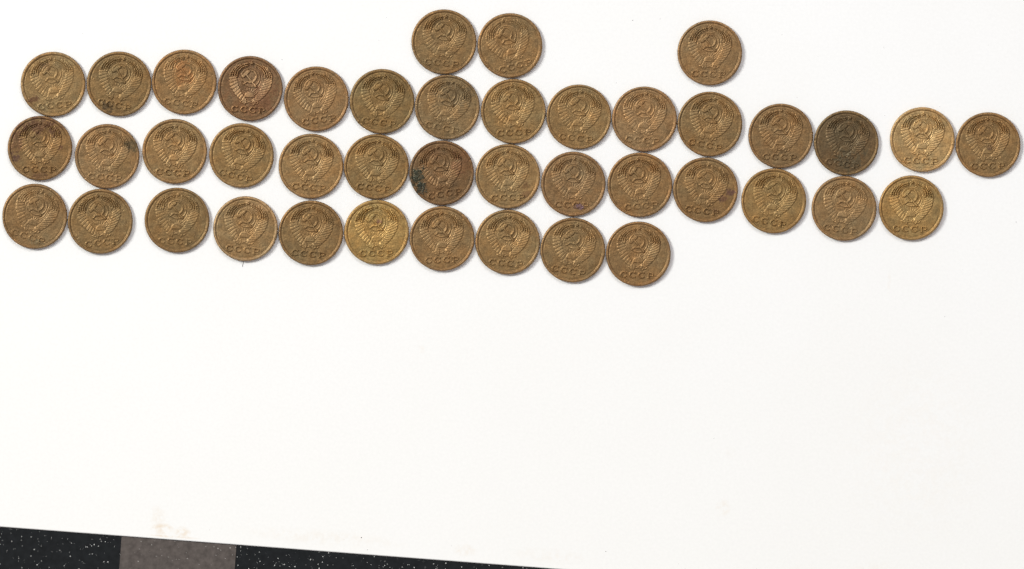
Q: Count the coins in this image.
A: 42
